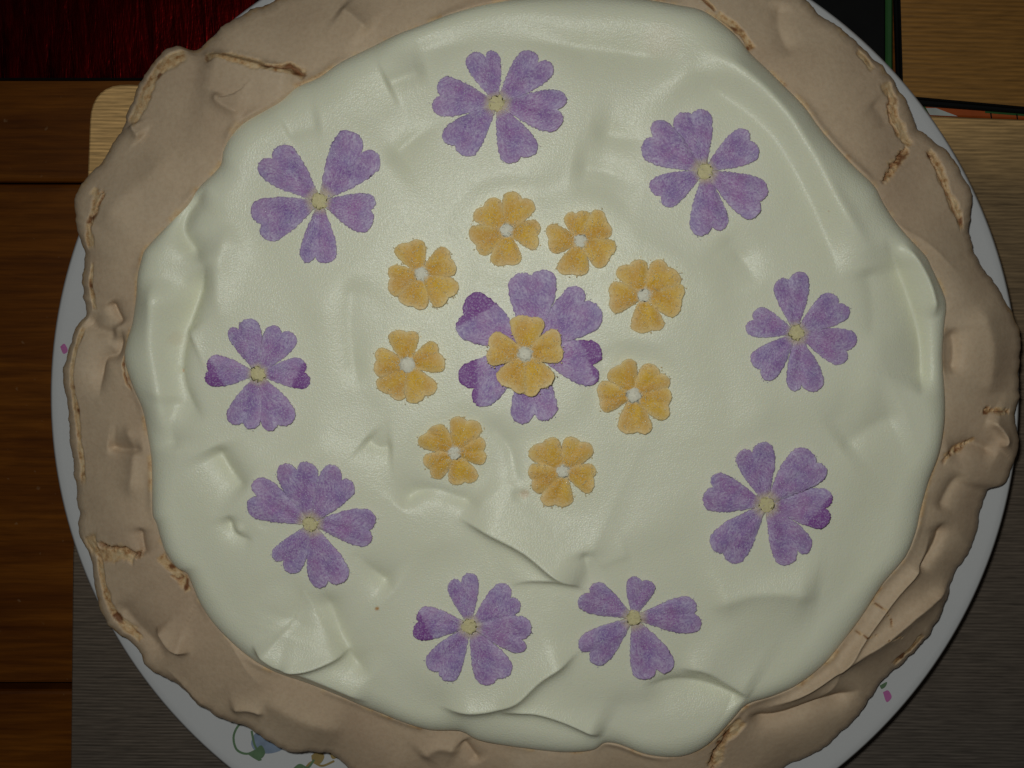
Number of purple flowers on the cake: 10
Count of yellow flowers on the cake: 9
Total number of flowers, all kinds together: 19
